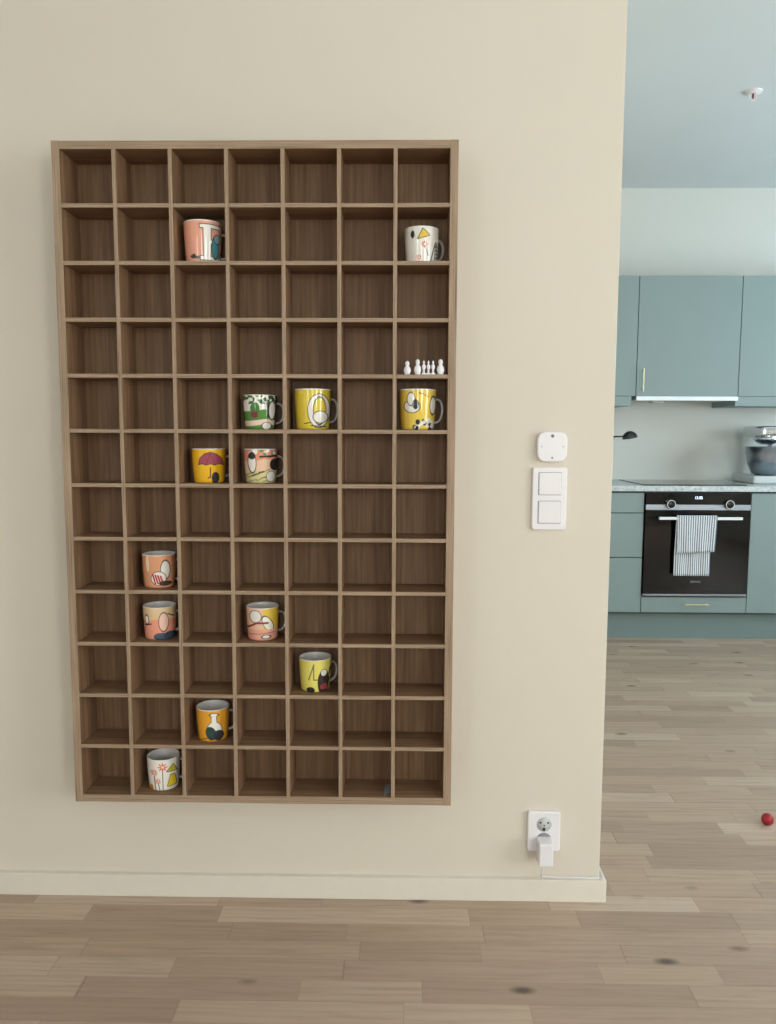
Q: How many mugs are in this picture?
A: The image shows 13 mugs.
